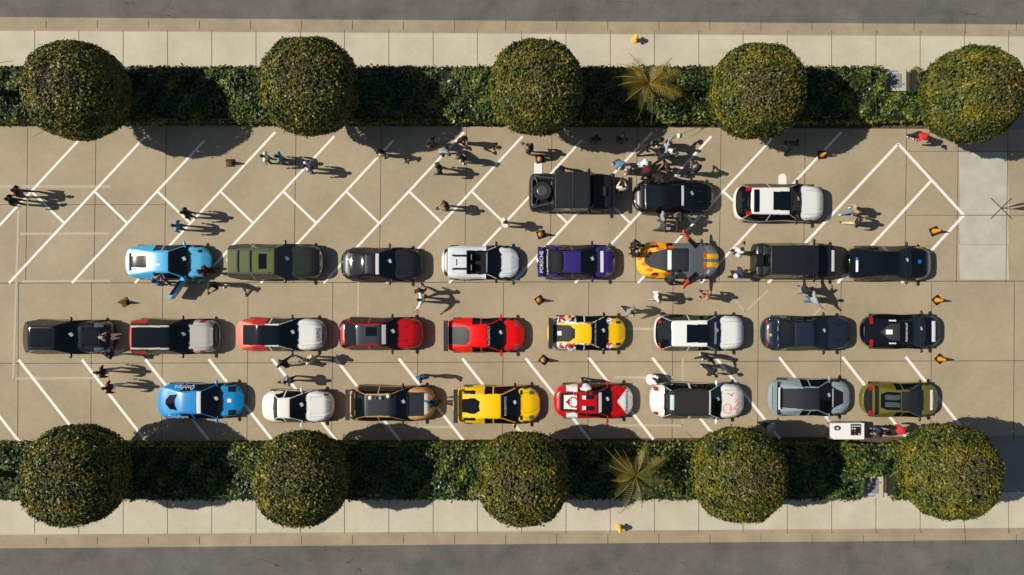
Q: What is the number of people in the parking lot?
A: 70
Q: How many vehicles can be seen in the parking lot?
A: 28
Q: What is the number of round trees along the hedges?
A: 10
